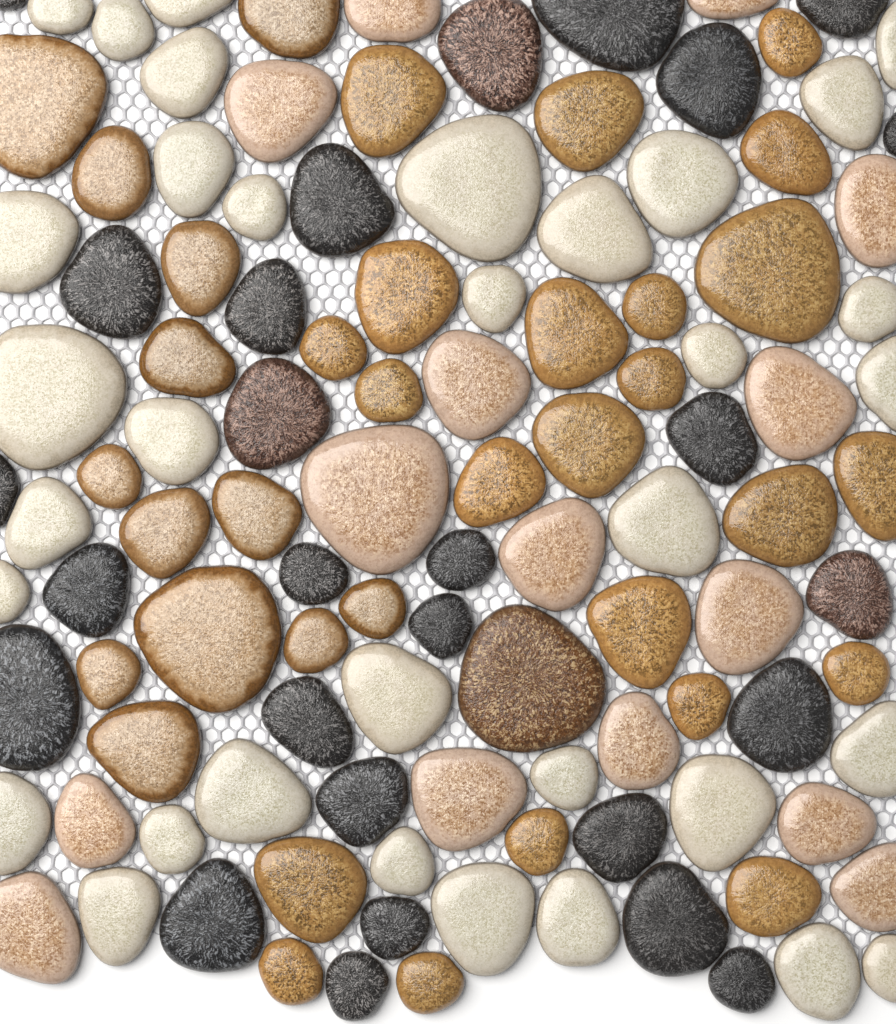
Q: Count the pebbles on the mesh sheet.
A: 113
